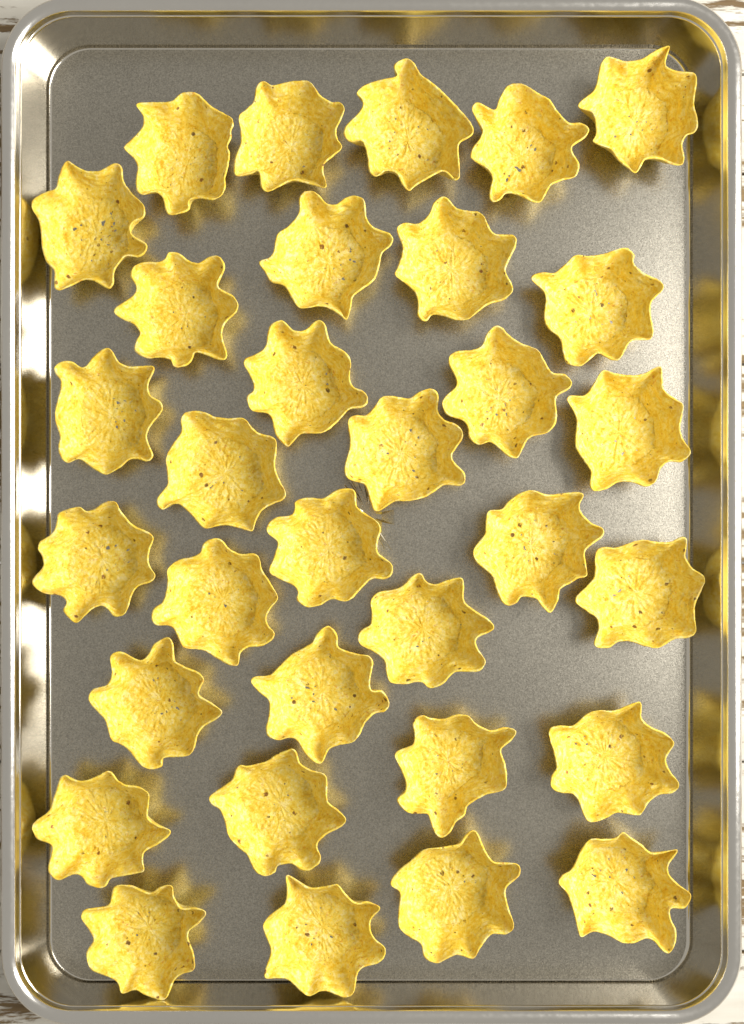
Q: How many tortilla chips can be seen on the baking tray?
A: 32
